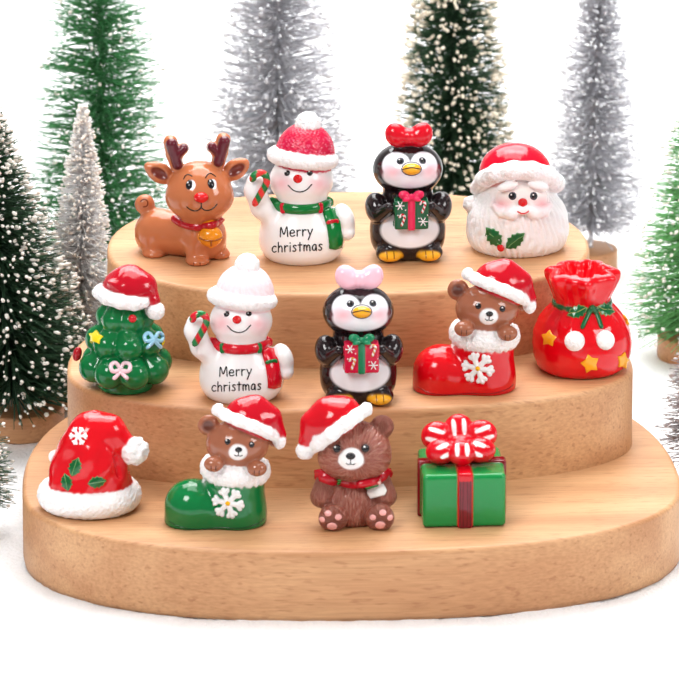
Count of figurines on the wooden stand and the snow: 13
